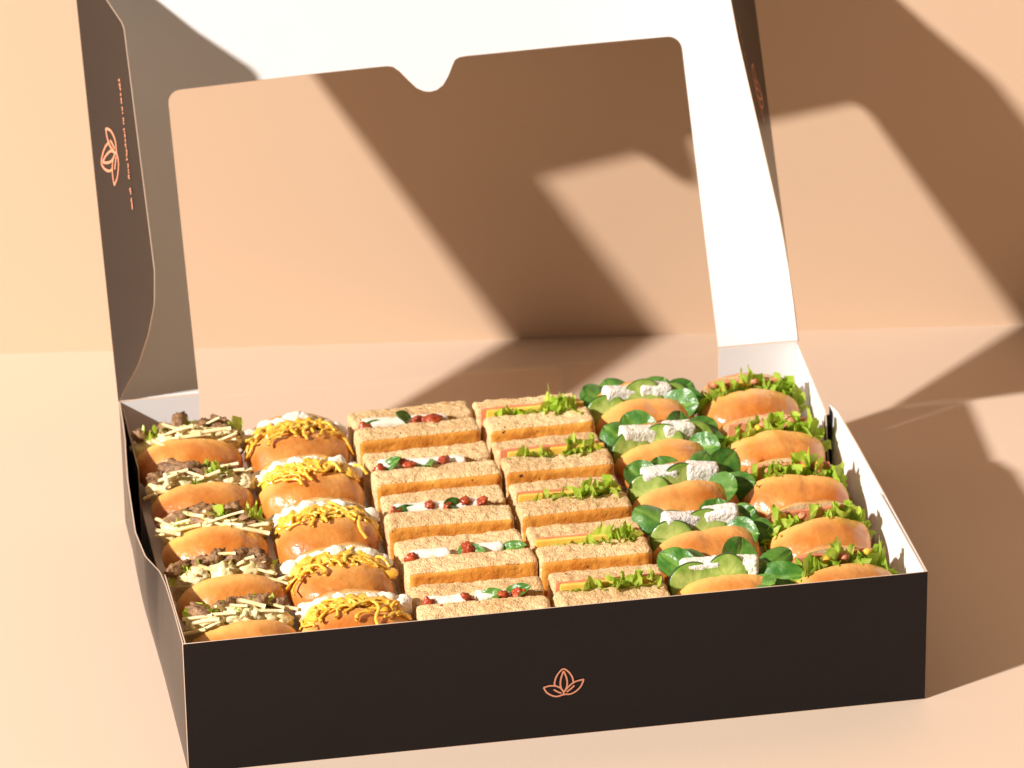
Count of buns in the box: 20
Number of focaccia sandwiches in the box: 10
